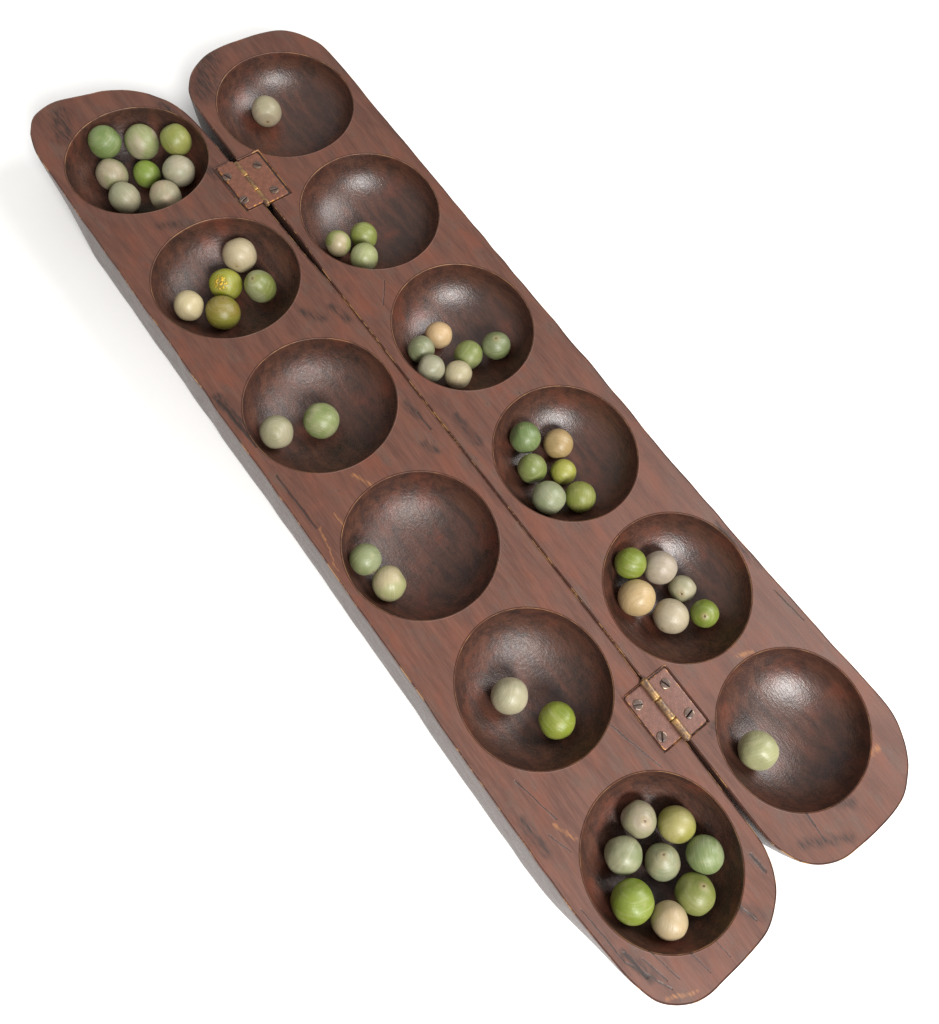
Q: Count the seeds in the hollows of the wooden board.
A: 50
